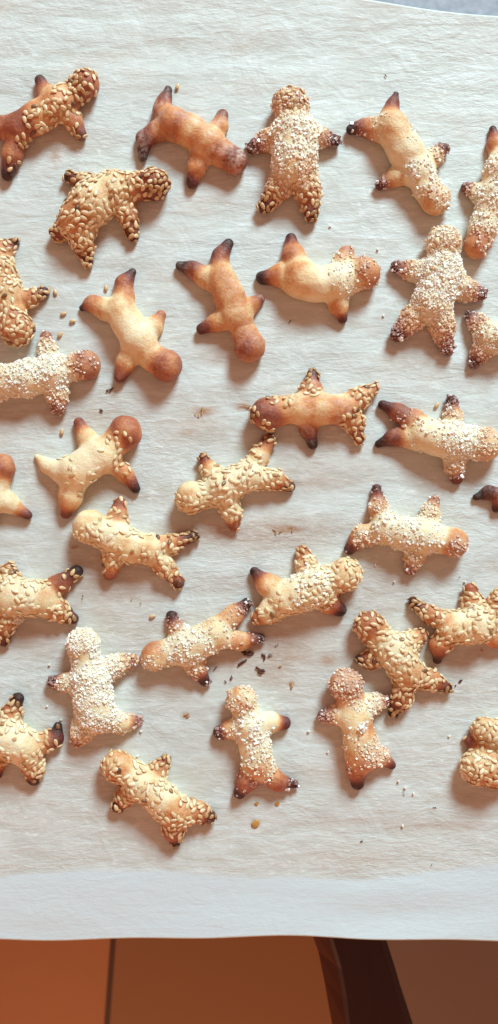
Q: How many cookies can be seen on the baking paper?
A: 32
